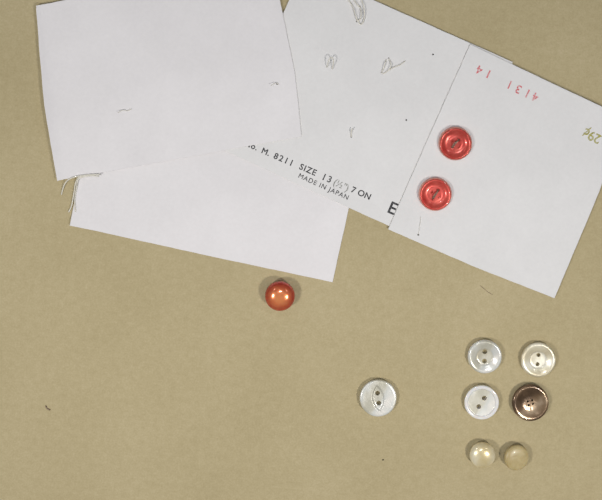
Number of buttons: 10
